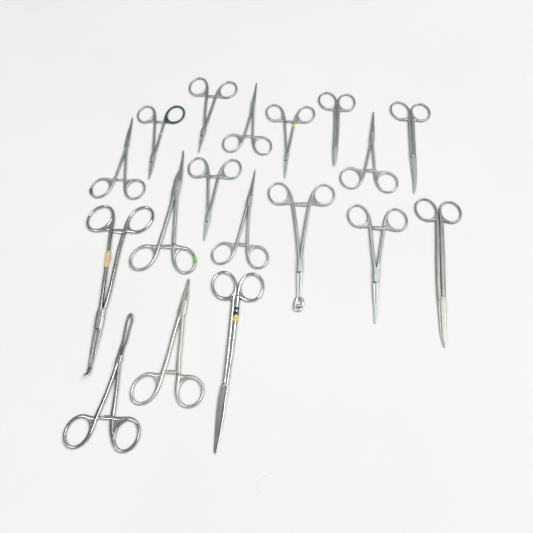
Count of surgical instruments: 18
